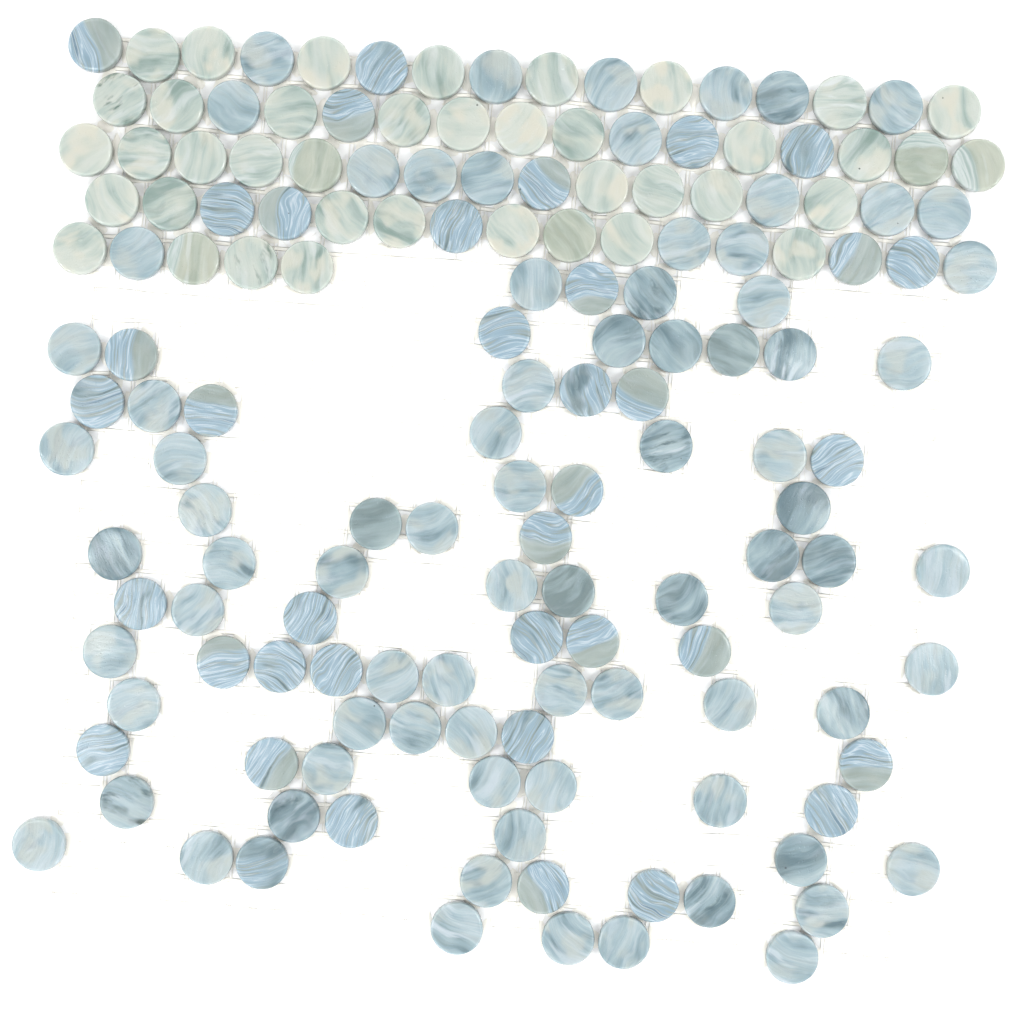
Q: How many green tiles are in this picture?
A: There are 40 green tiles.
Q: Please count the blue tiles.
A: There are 118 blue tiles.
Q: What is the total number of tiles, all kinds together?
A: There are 158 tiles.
